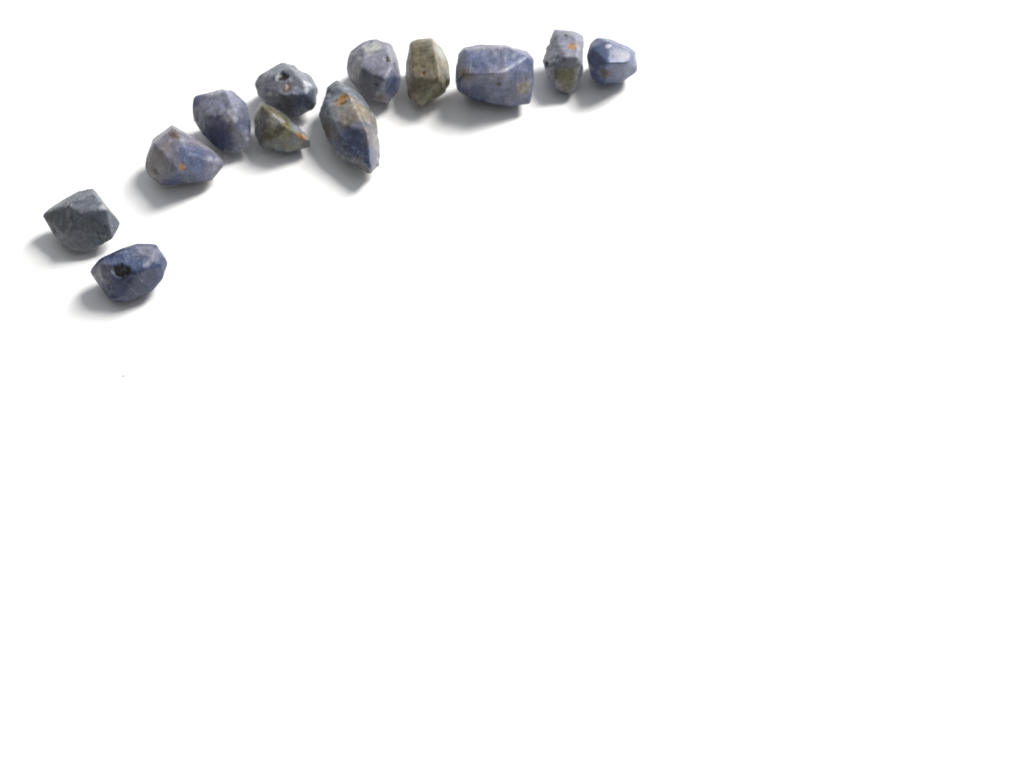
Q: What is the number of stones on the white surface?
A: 12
